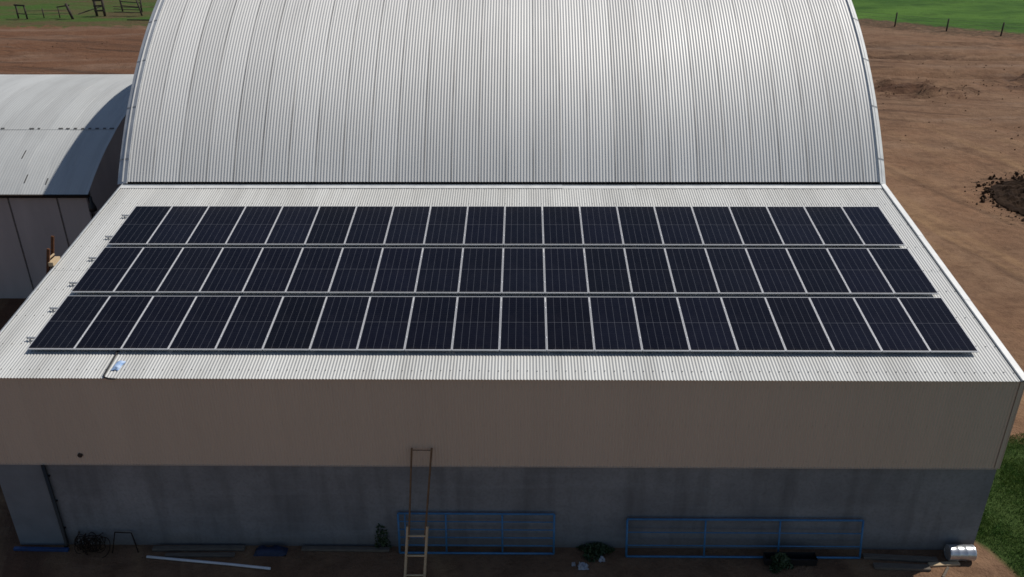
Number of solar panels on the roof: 60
